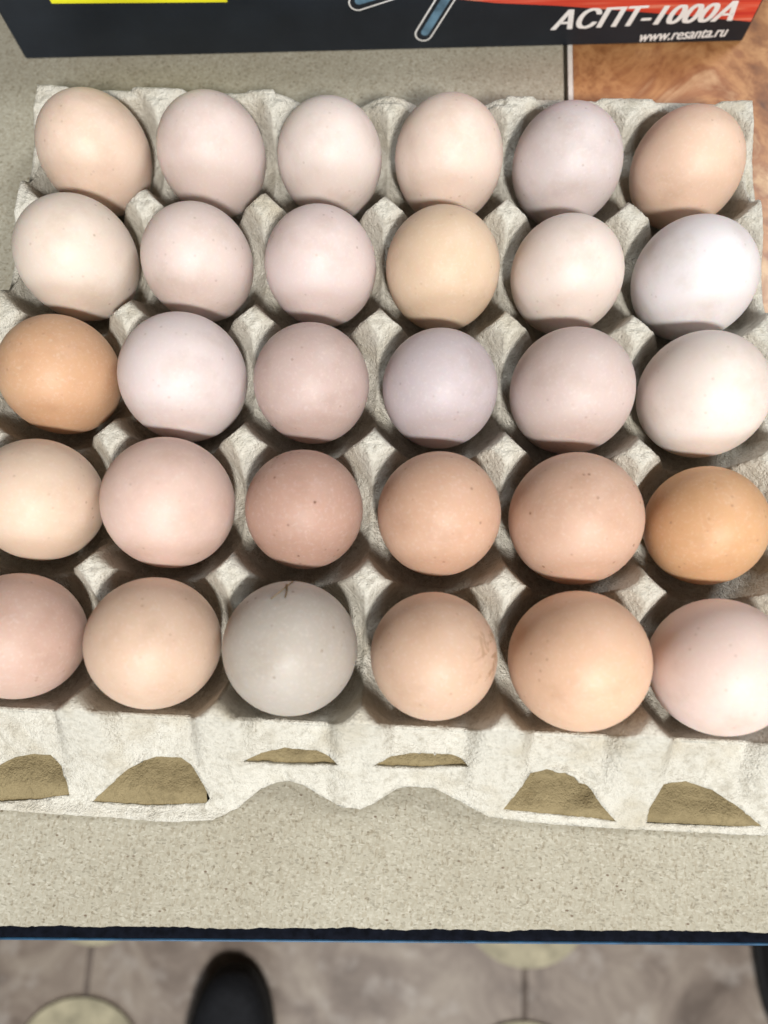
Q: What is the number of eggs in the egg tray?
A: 30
